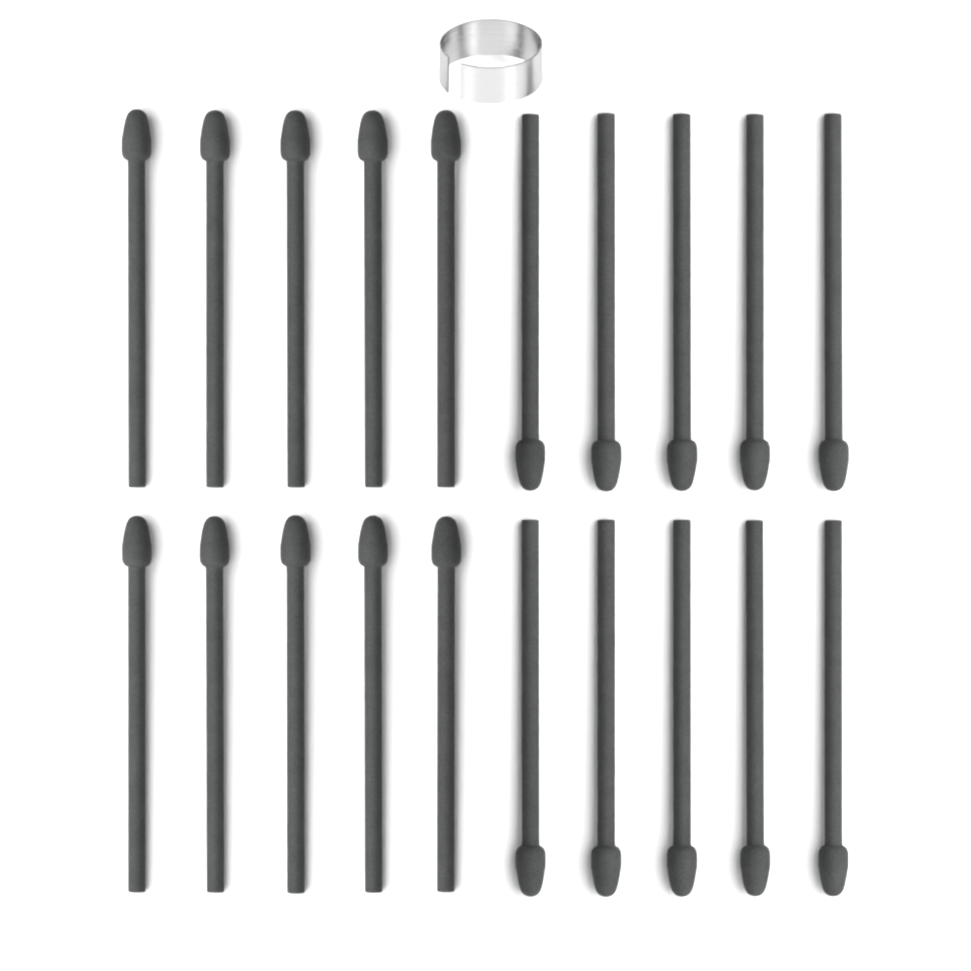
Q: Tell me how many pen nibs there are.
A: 20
